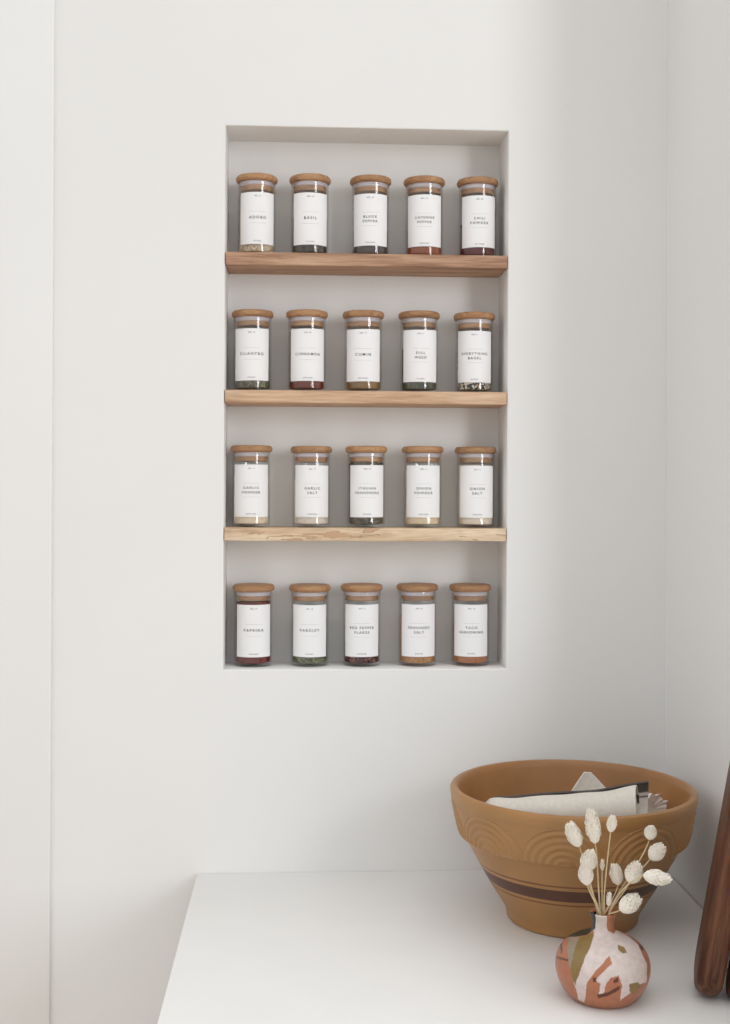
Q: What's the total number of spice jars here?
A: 20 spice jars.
